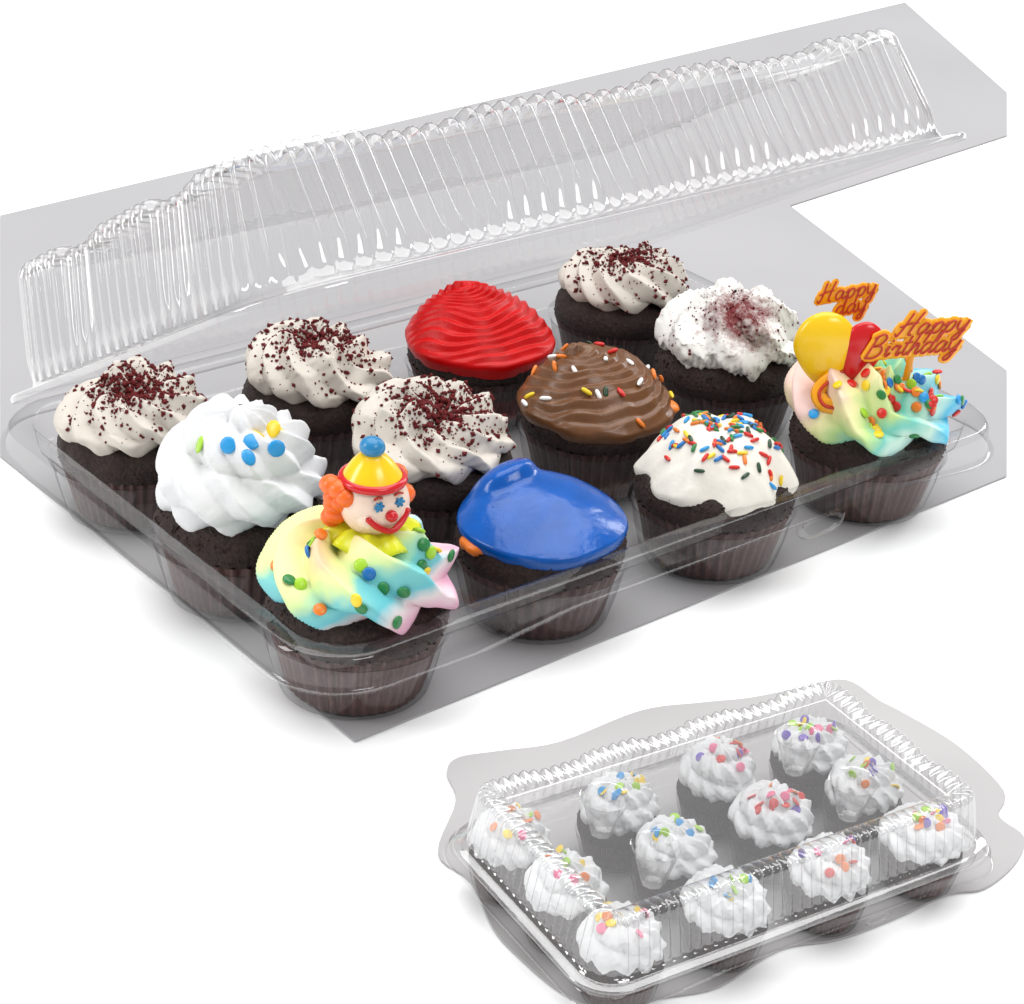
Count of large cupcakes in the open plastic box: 12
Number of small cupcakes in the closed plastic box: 12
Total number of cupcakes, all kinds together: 24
